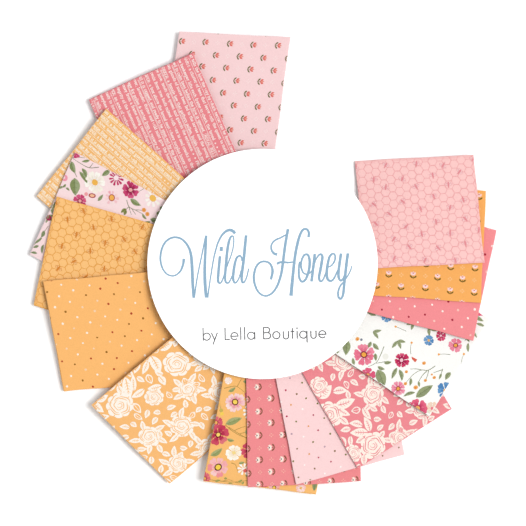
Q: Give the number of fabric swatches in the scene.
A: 15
